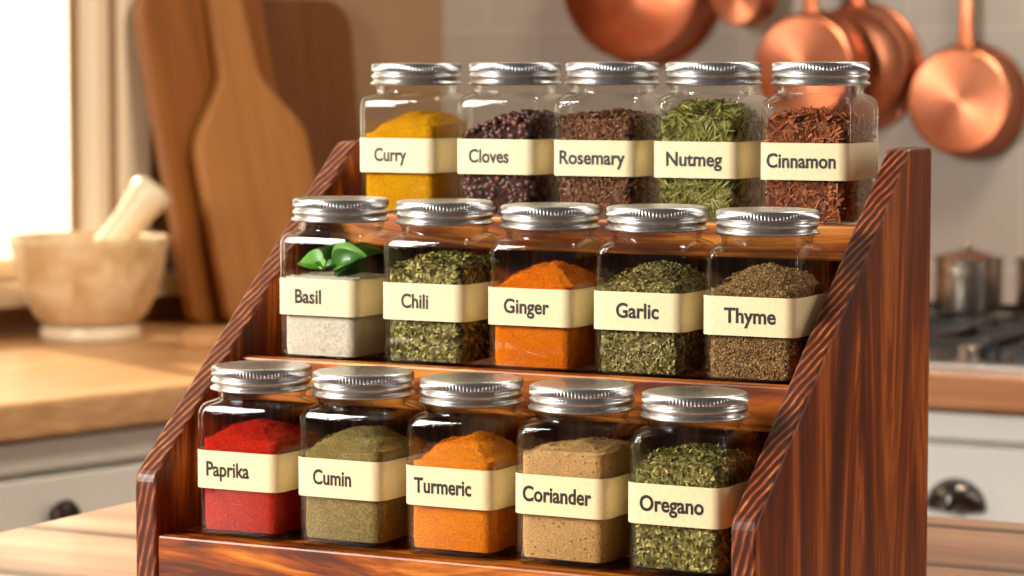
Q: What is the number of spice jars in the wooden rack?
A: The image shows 15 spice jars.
